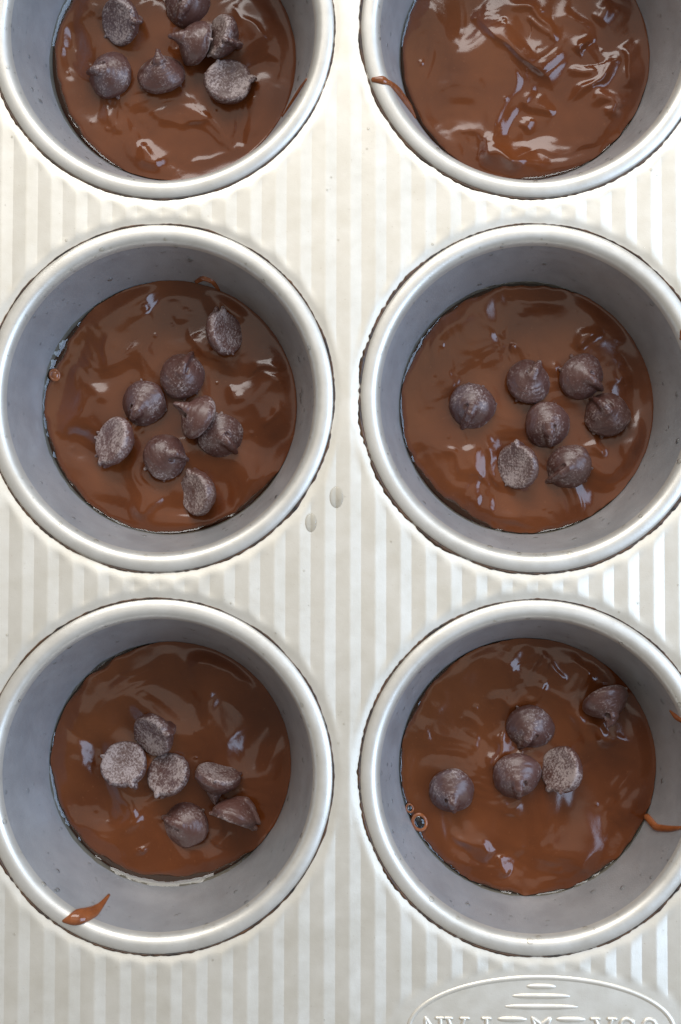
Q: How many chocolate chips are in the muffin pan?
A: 33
